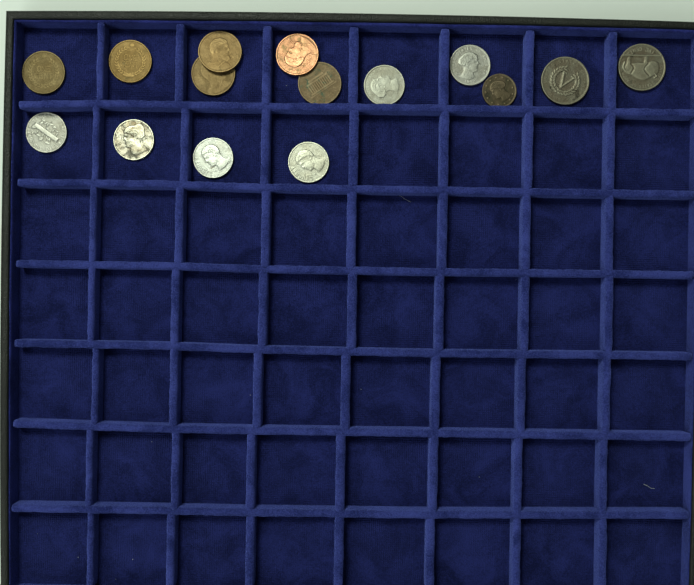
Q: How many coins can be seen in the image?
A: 15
